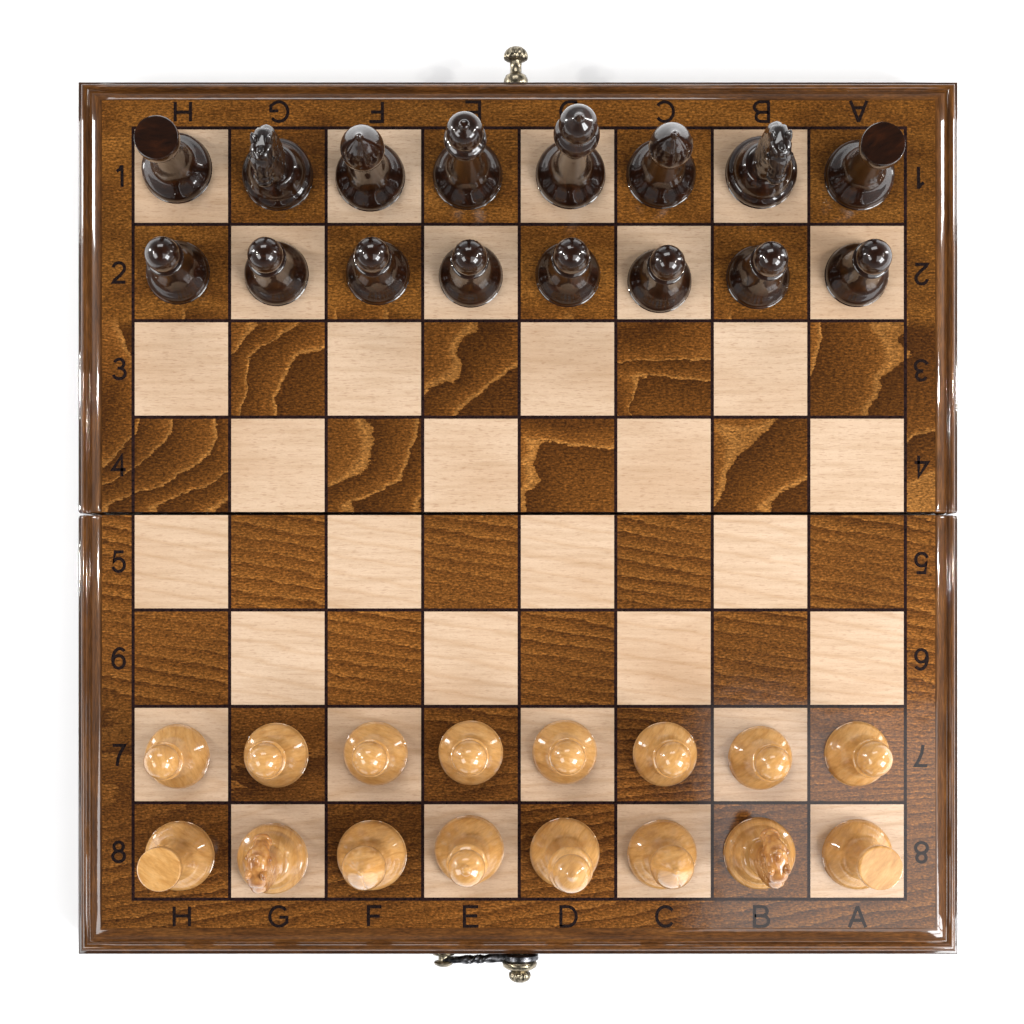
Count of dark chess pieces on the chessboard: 16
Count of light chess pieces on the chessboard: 16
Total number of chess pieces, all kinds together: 32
